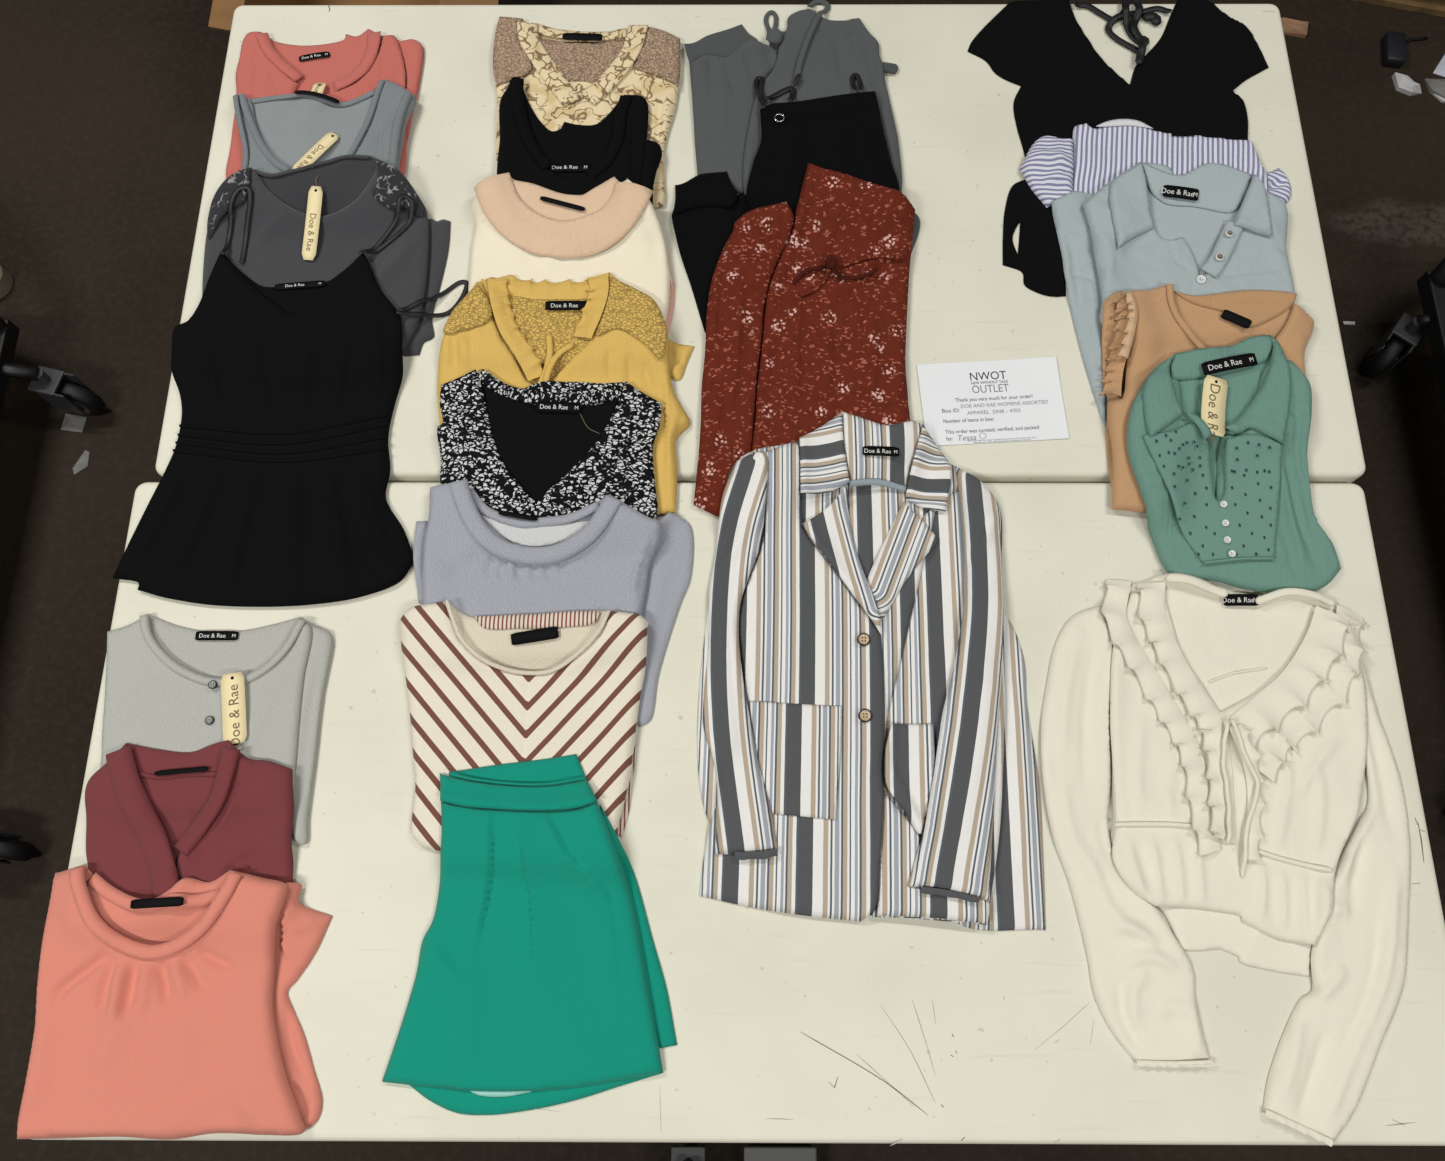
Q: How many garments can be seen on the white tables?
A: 25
